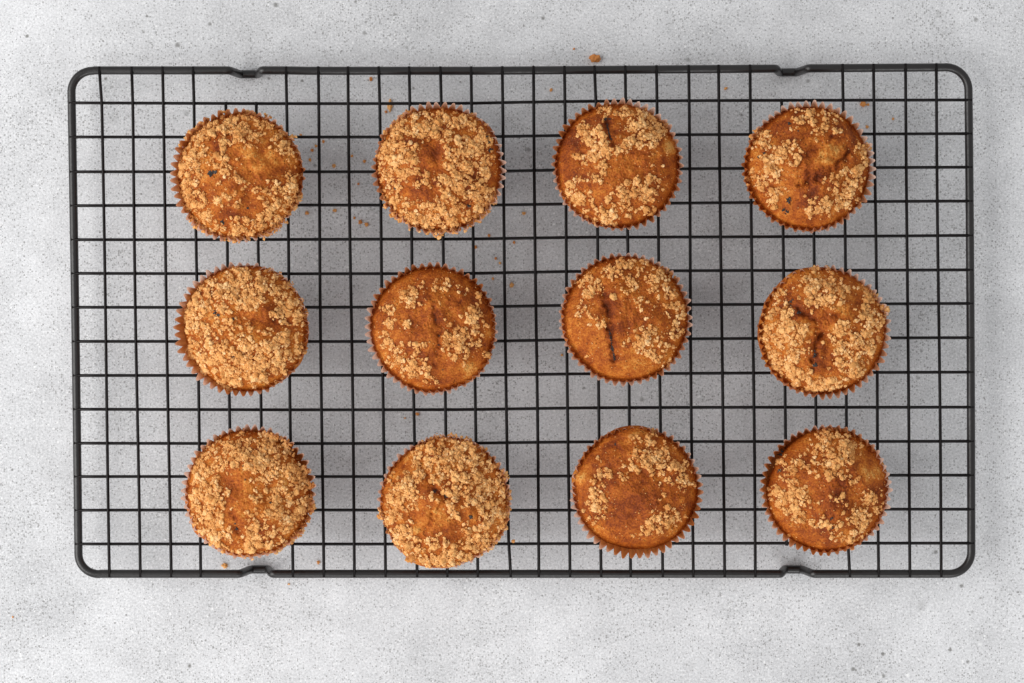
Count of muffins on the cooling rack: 12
